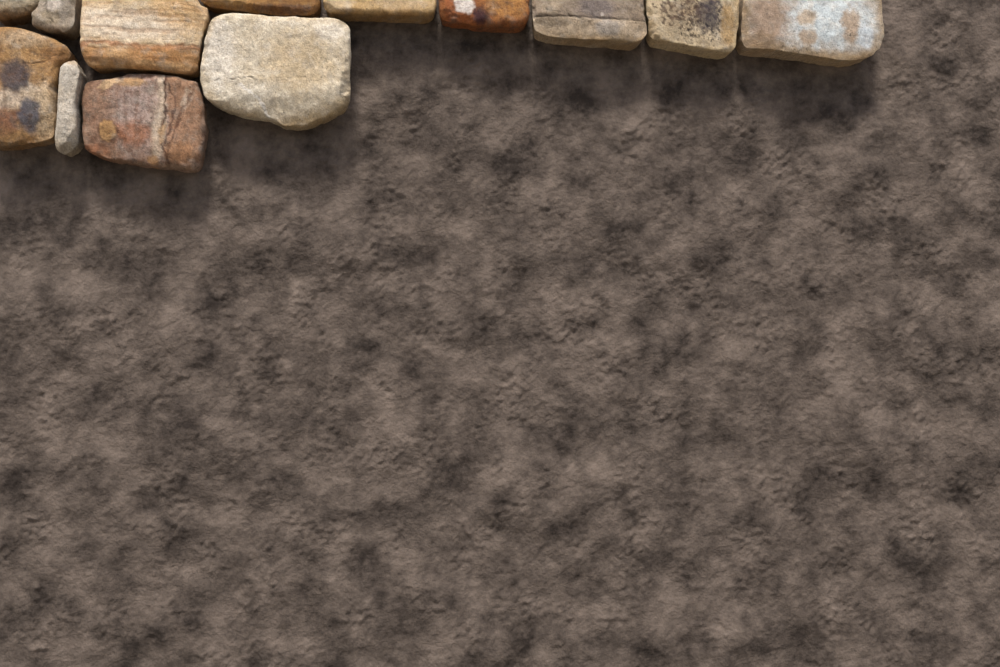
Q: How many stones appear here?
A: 13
